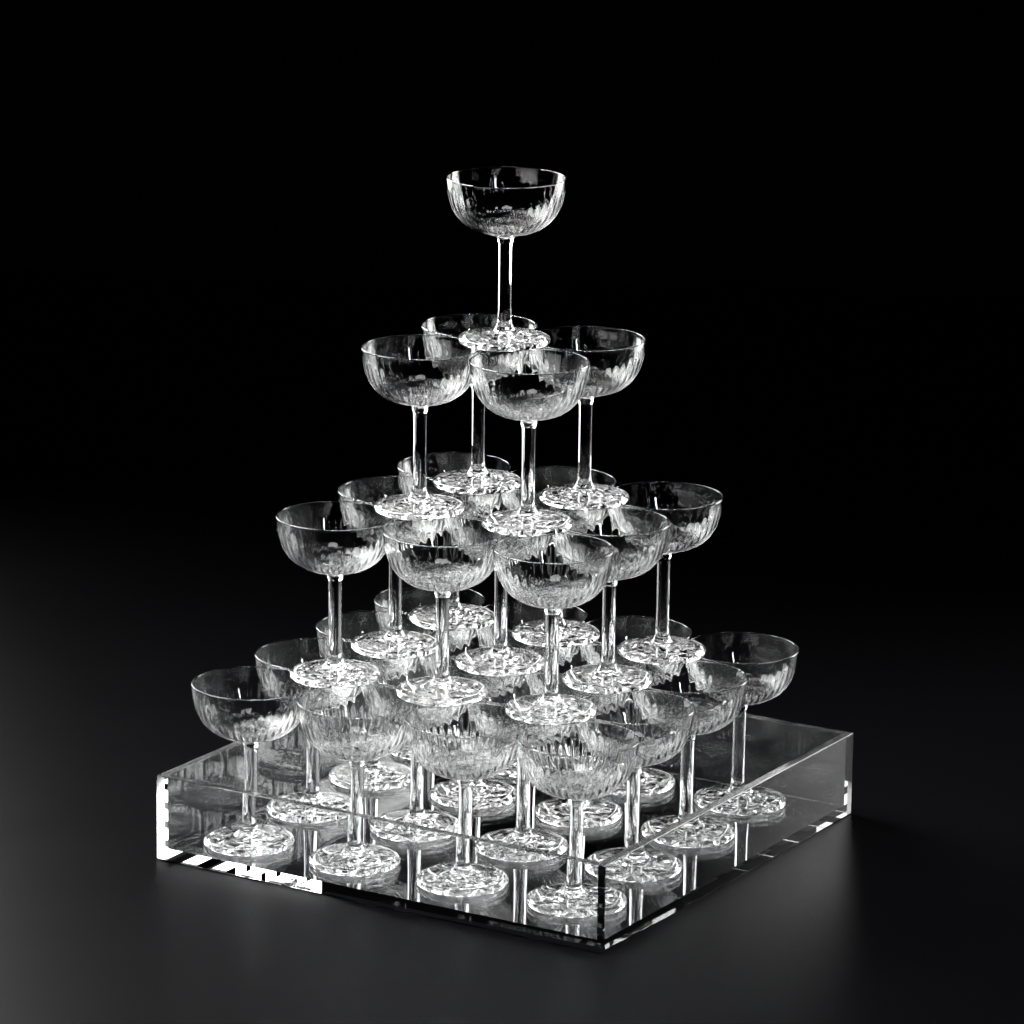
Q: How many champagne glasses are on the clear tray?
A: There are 30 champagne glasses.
